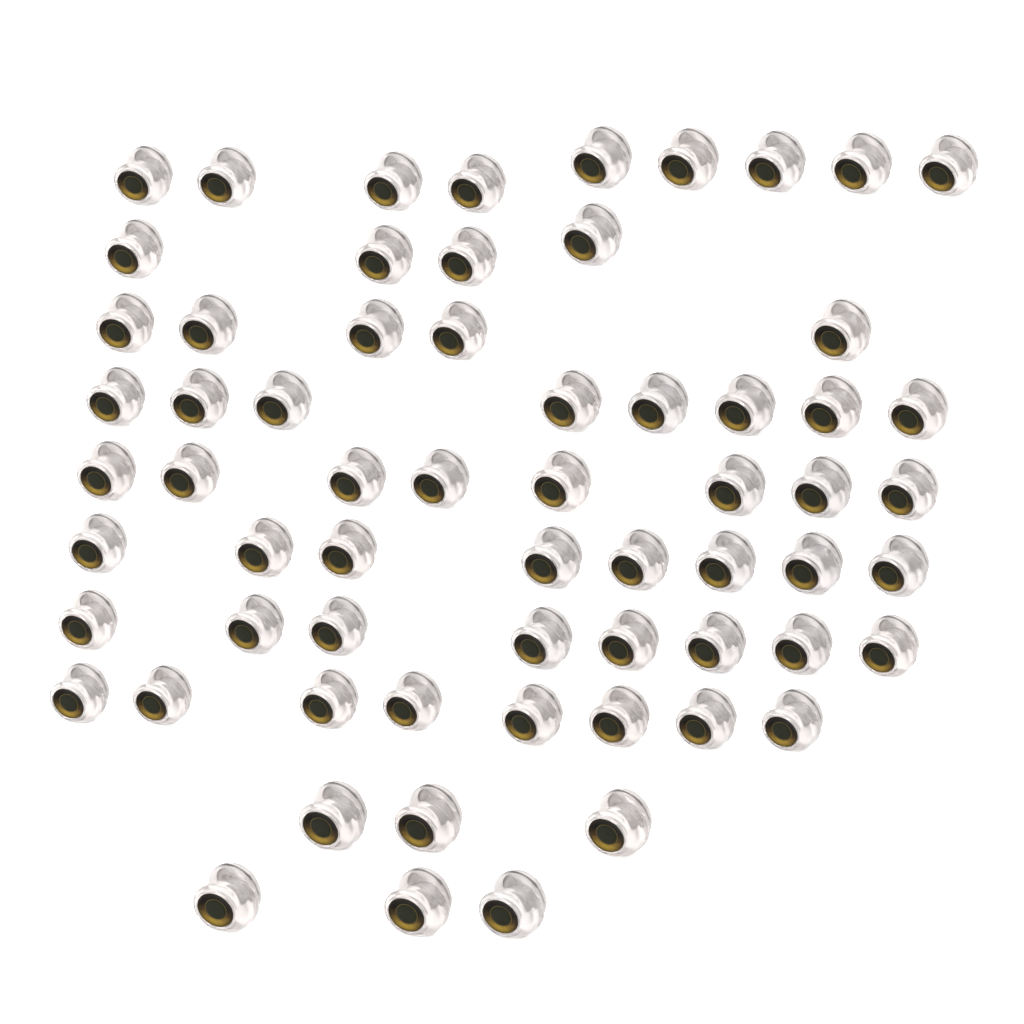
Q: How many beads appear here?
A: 64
